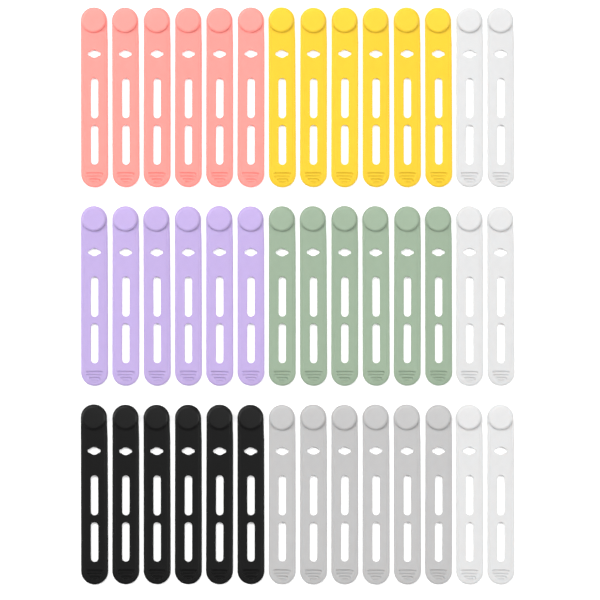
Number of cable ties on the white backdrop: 42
